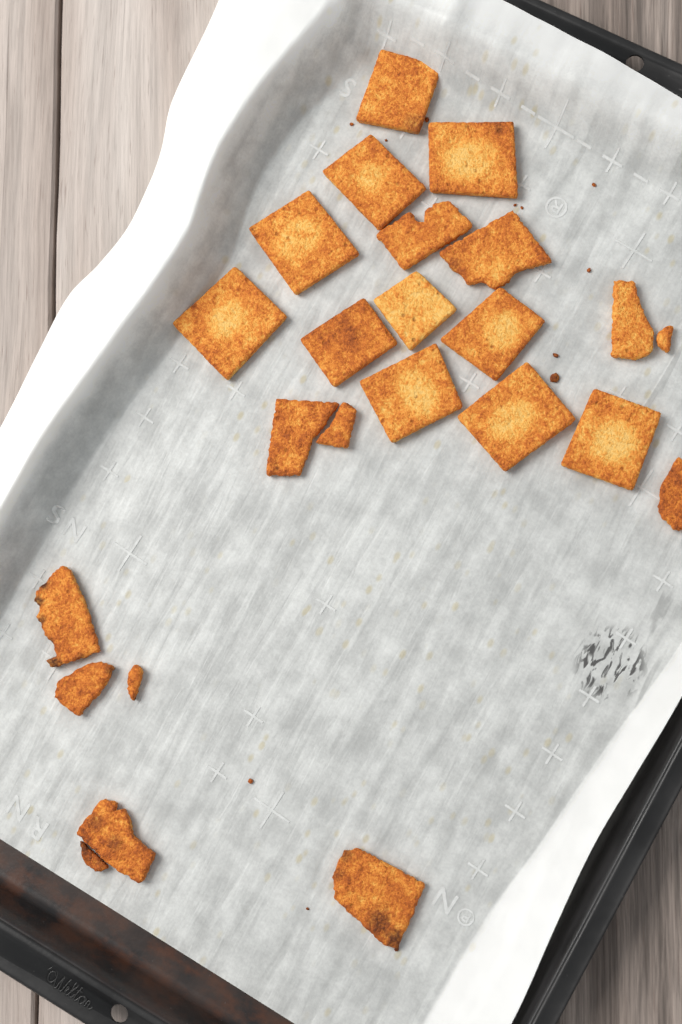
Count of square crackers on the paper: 11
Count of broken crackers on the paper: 13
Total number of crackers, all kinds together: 24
